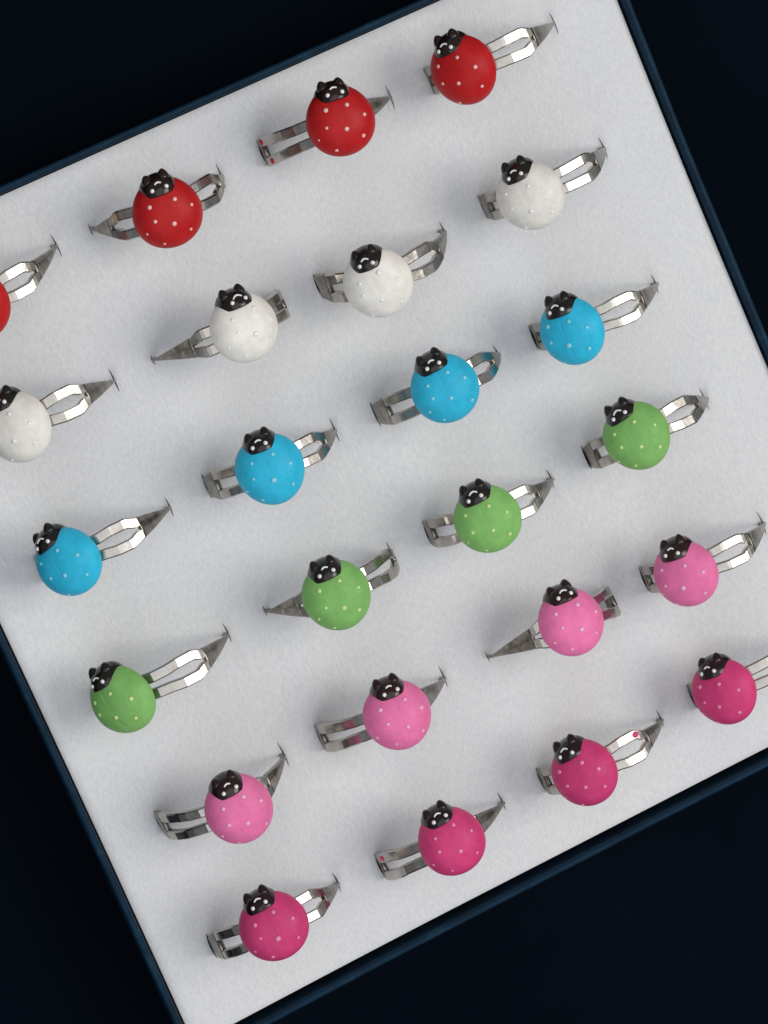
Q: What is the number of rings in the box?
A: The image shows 24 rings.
